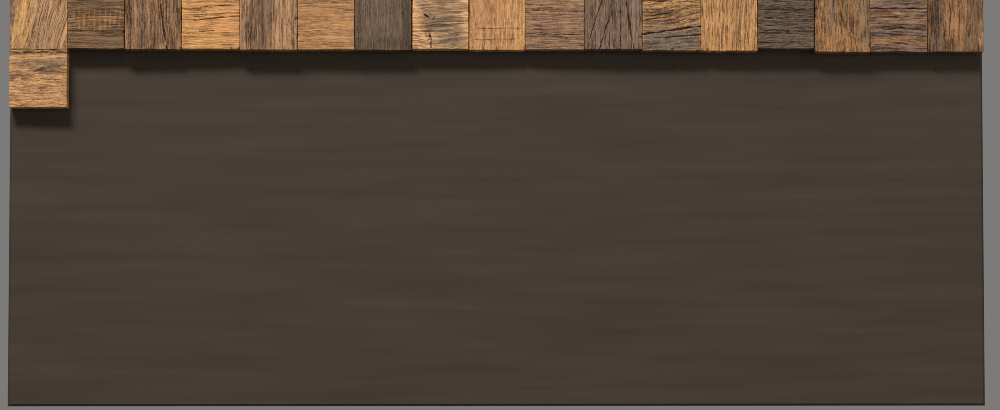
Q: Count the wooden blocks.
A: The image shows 18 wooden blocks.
